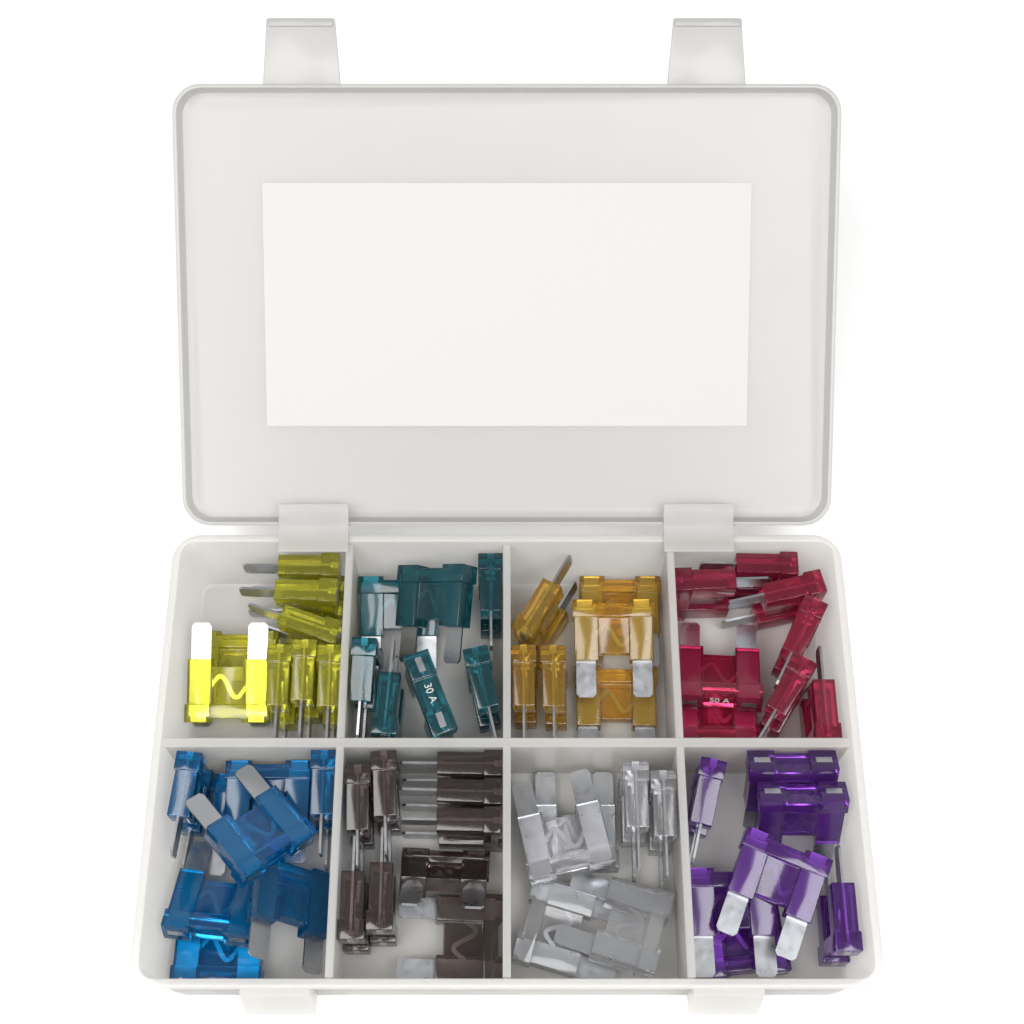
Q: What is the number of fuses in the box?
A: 59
